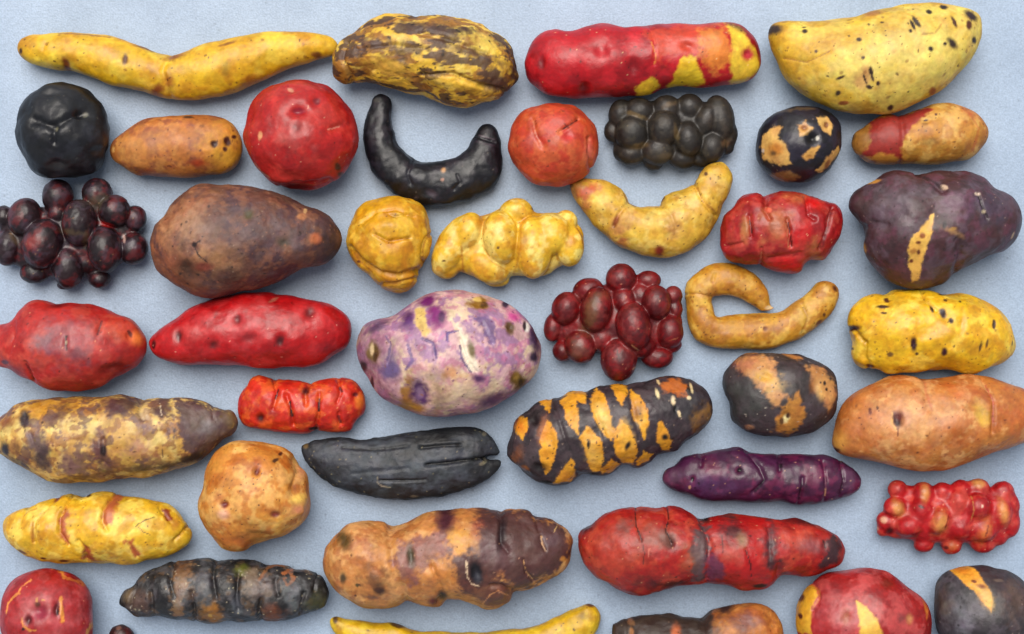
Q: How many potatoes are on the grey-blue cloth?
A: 44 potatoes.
